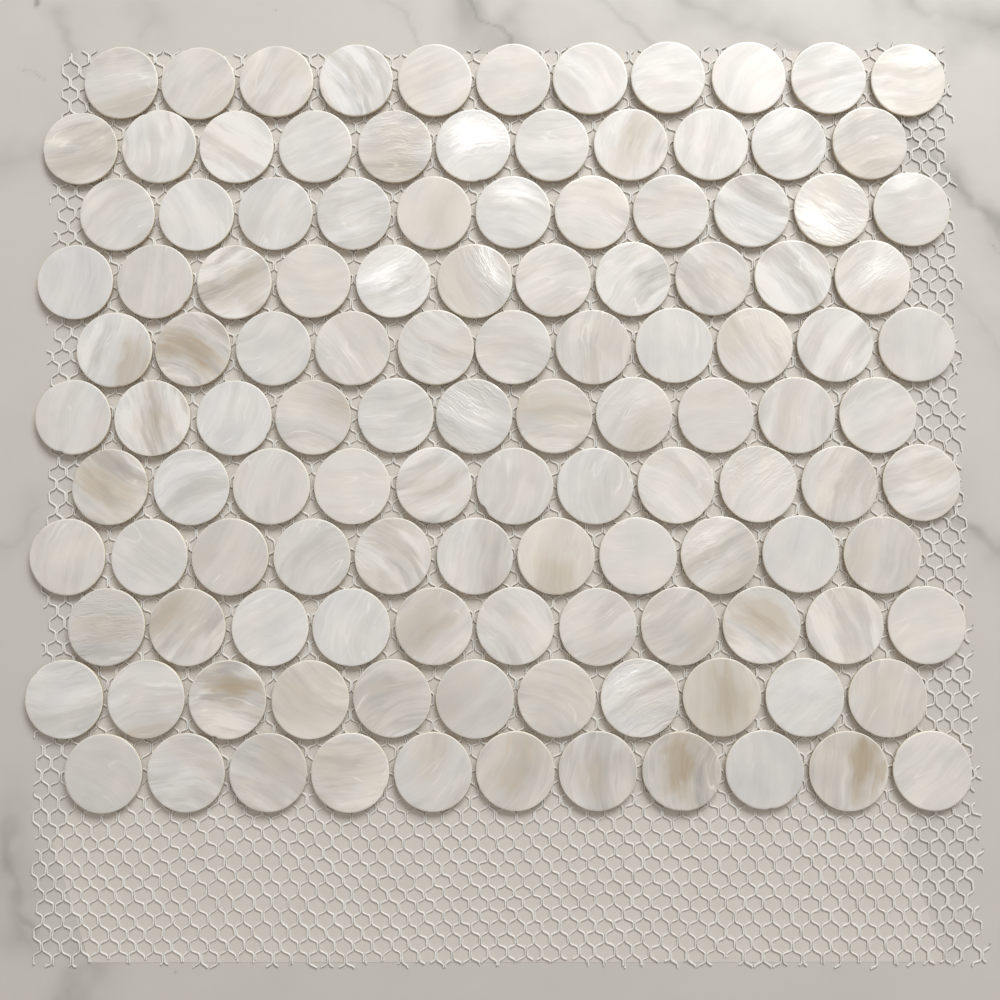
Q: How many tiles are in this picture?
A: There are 121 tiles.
